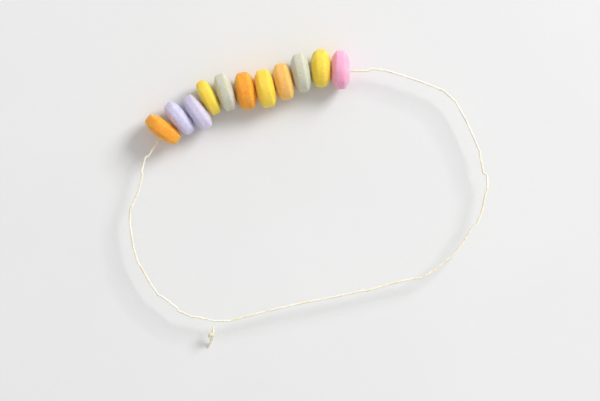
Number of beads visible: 11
